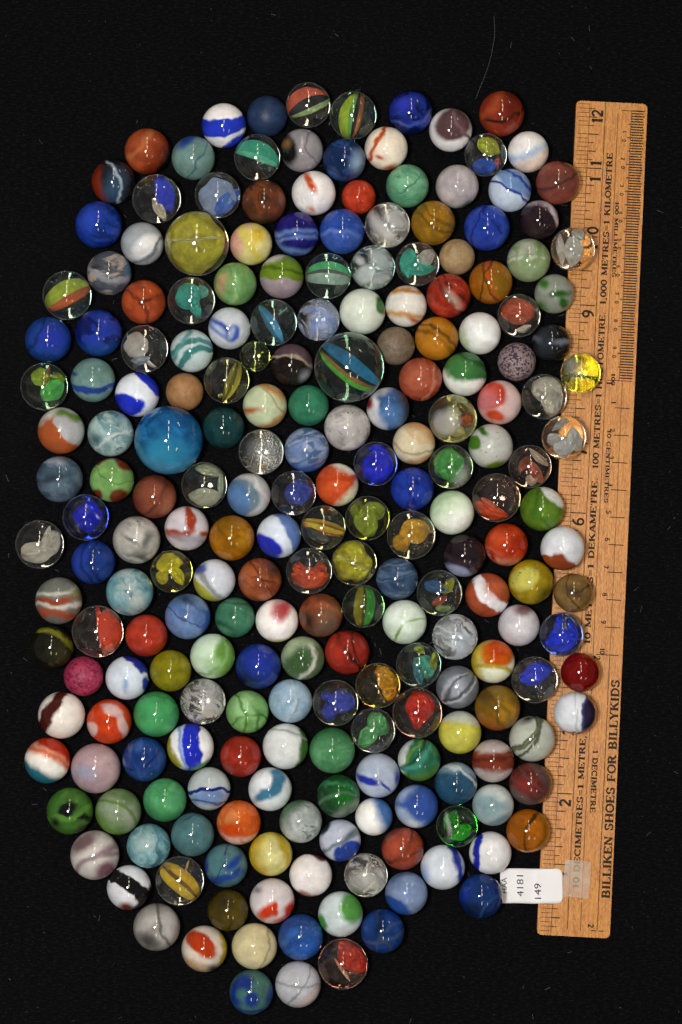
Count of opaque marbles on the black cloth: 163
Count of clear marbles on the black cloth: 57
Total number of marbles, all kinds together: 220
